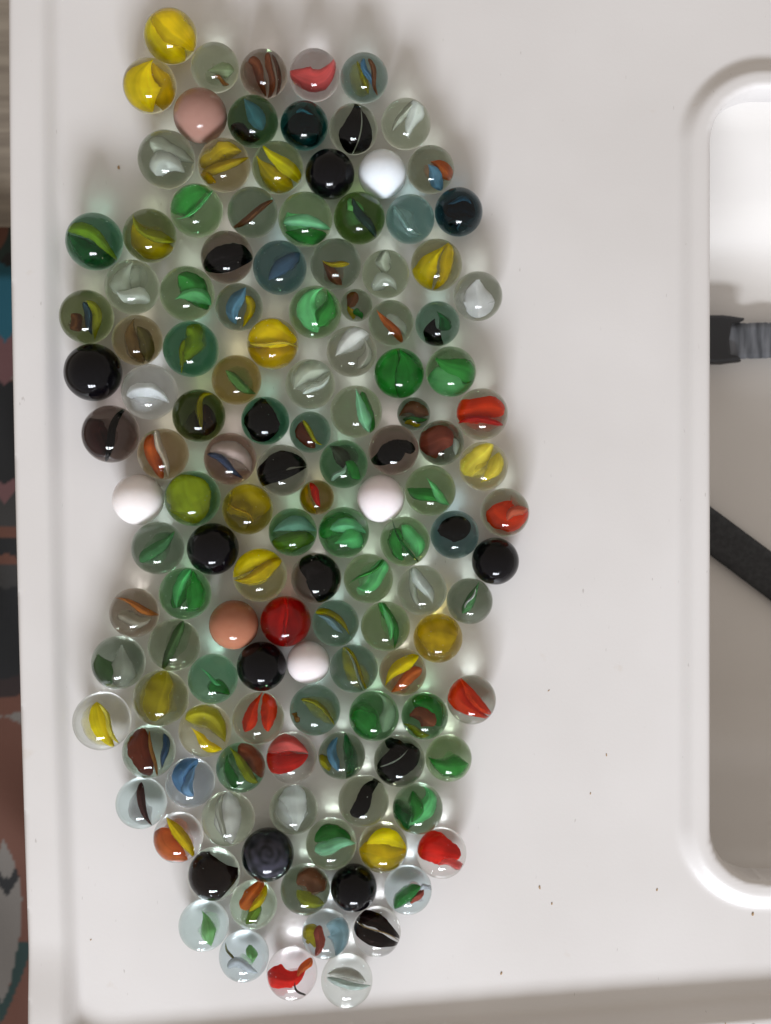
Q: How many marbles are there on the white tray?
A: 132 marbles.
